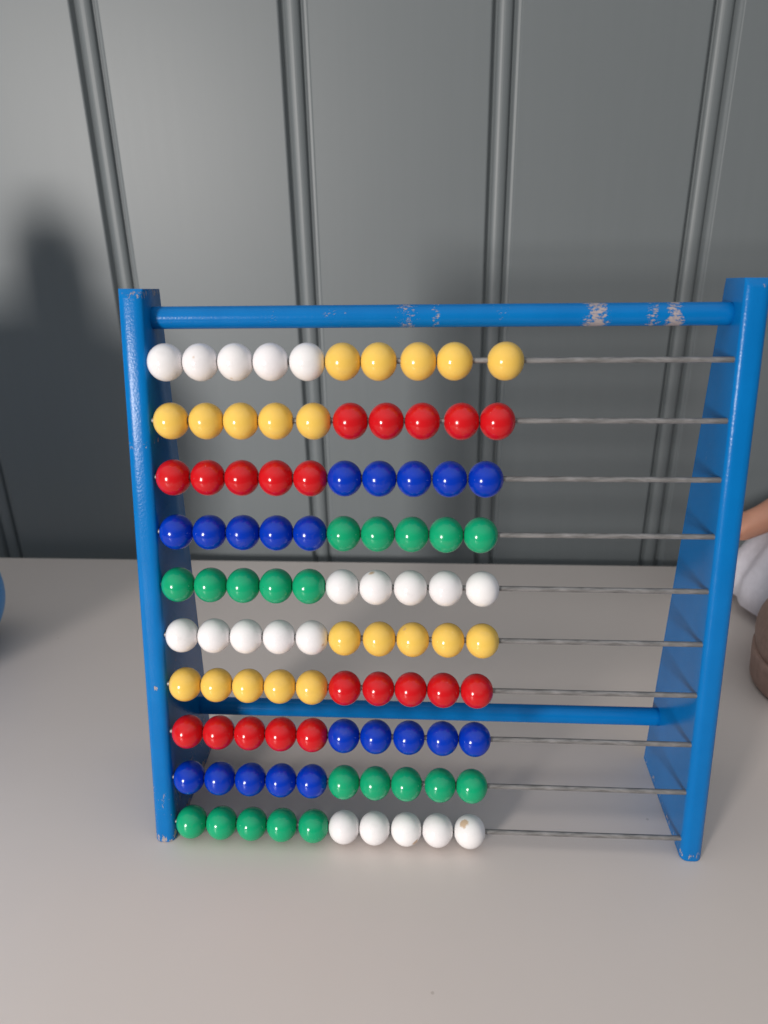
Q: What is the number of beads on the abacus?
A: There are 100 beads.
